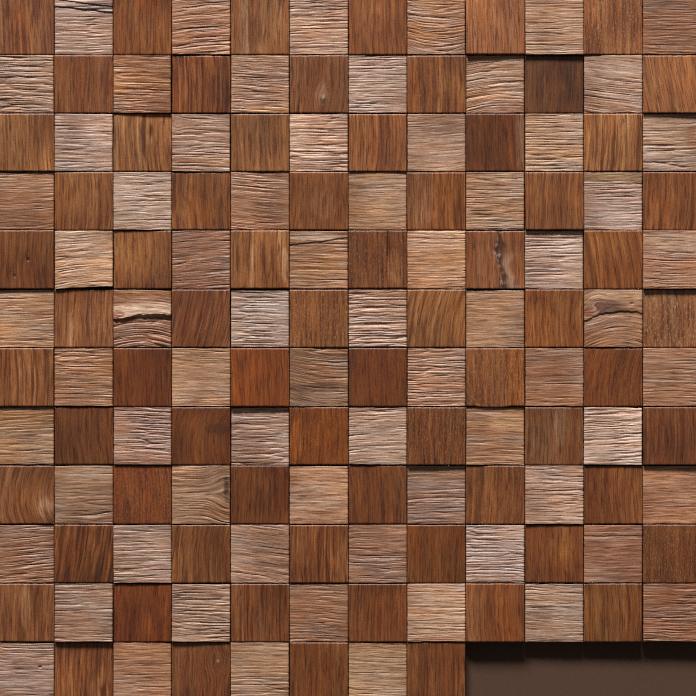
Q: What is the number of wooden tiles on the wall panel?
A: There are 140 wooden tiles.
